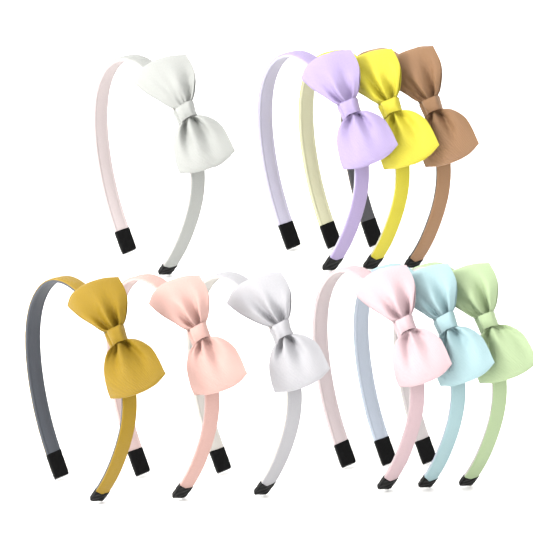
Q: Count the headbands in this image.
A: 10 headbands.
